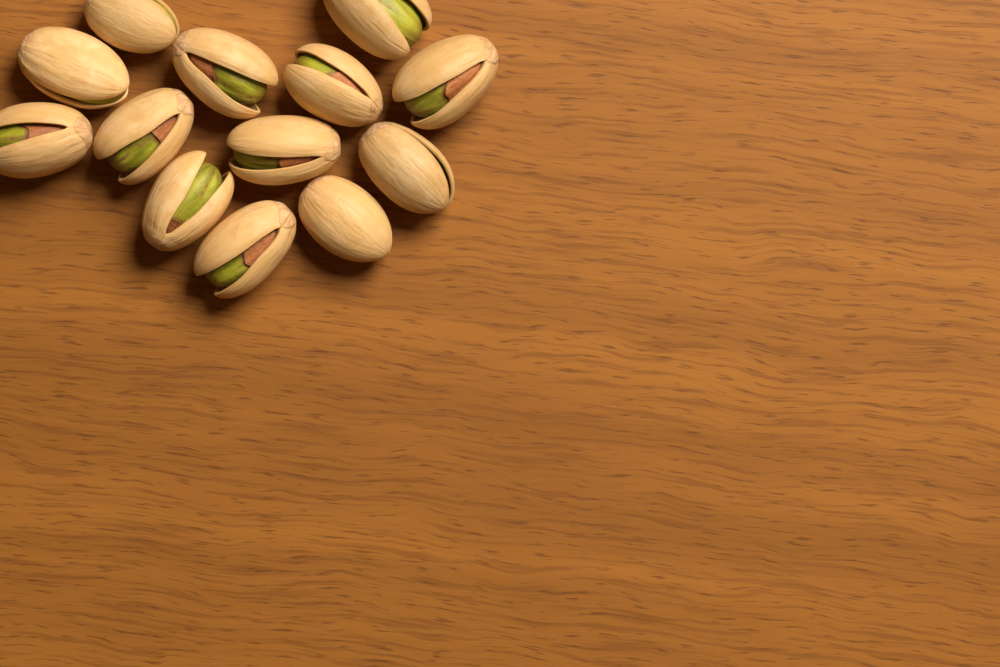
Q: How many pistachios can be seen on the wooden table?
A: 13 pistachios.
